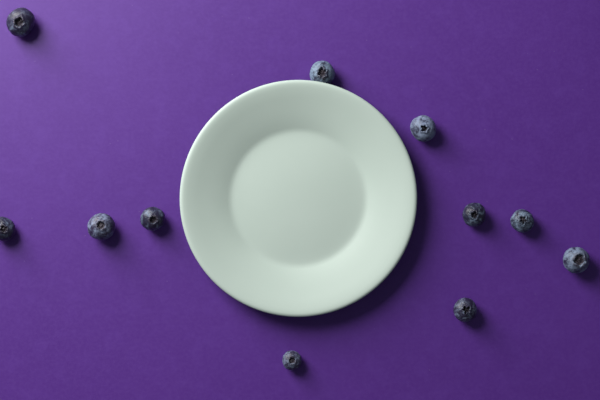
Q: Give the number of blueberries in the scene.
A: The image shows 11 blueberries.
